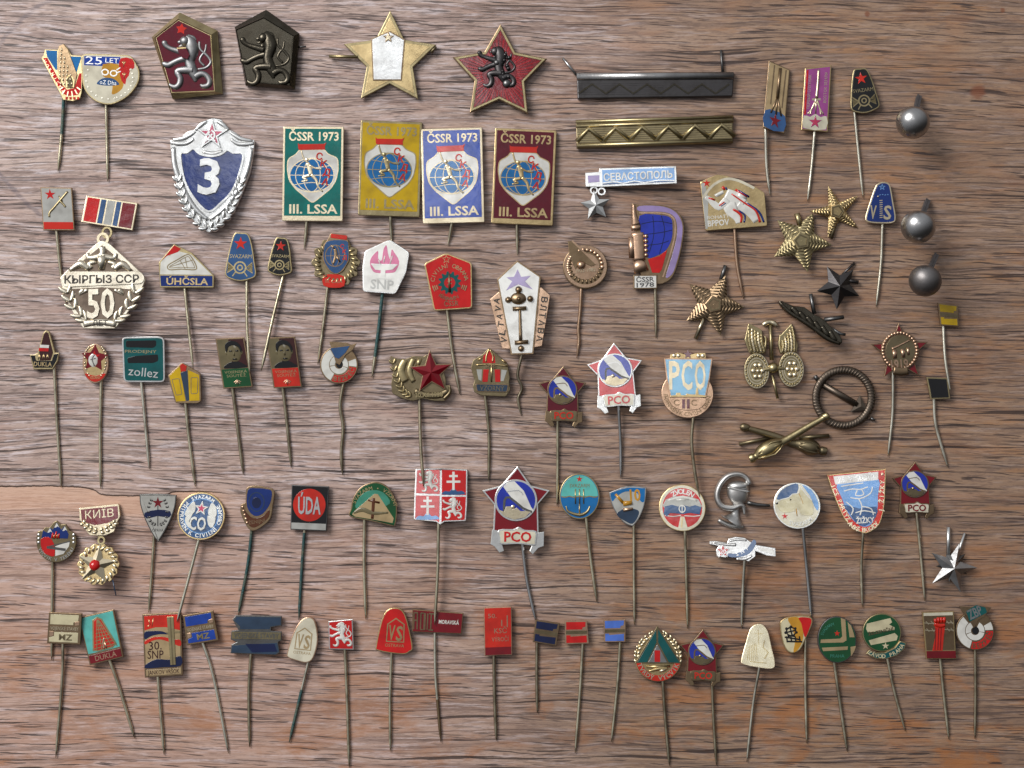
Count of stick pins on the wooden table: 72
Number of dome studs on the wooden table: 3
